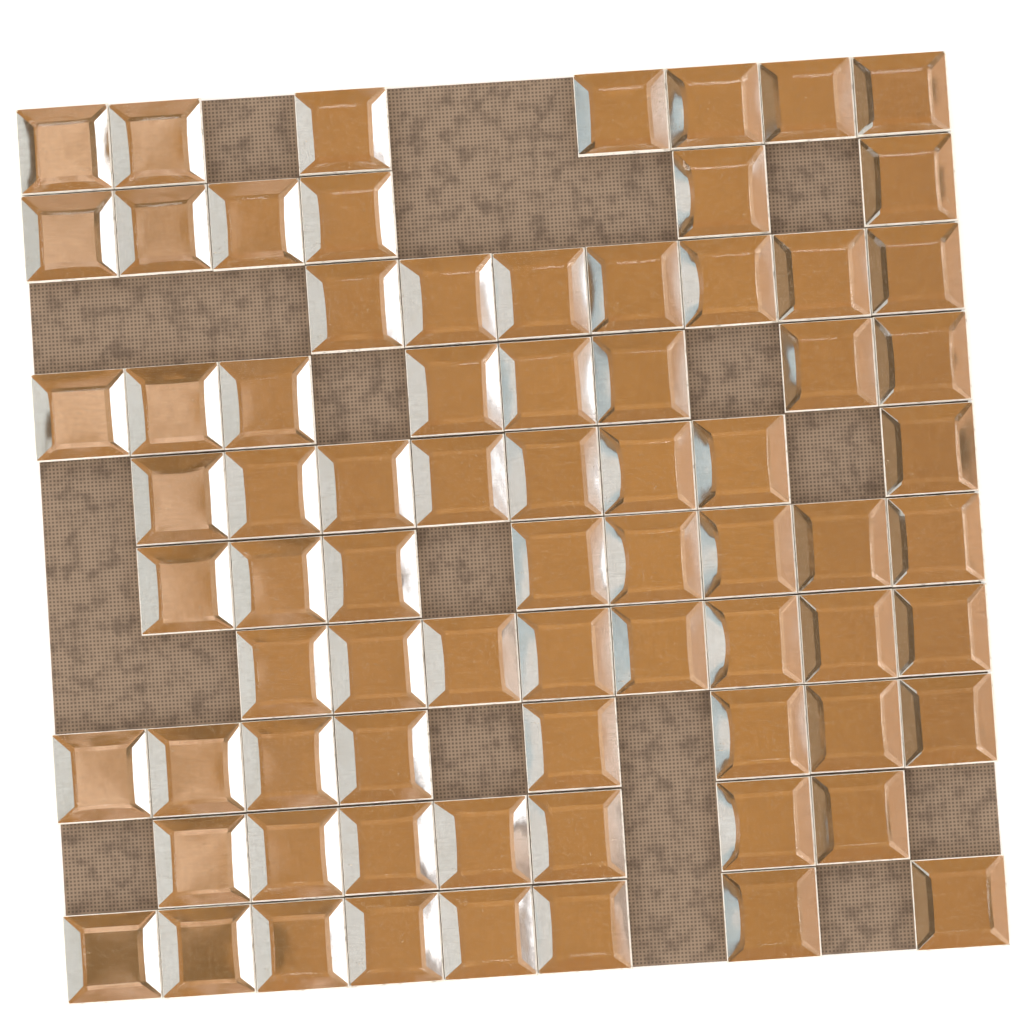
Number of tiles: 75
